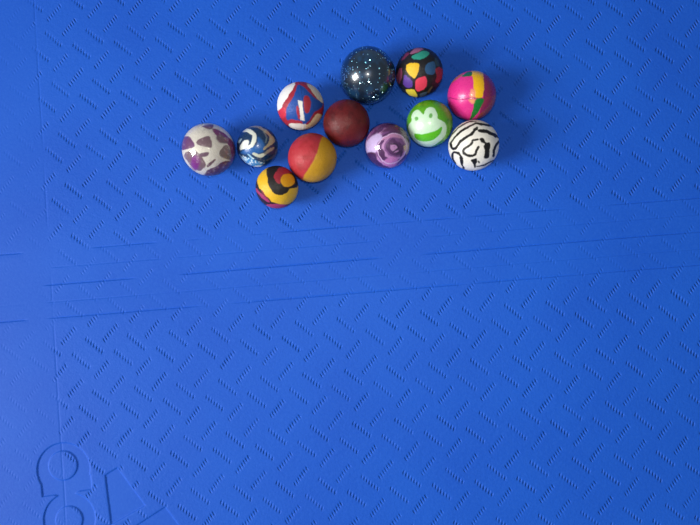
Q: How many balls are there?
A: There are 12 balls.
